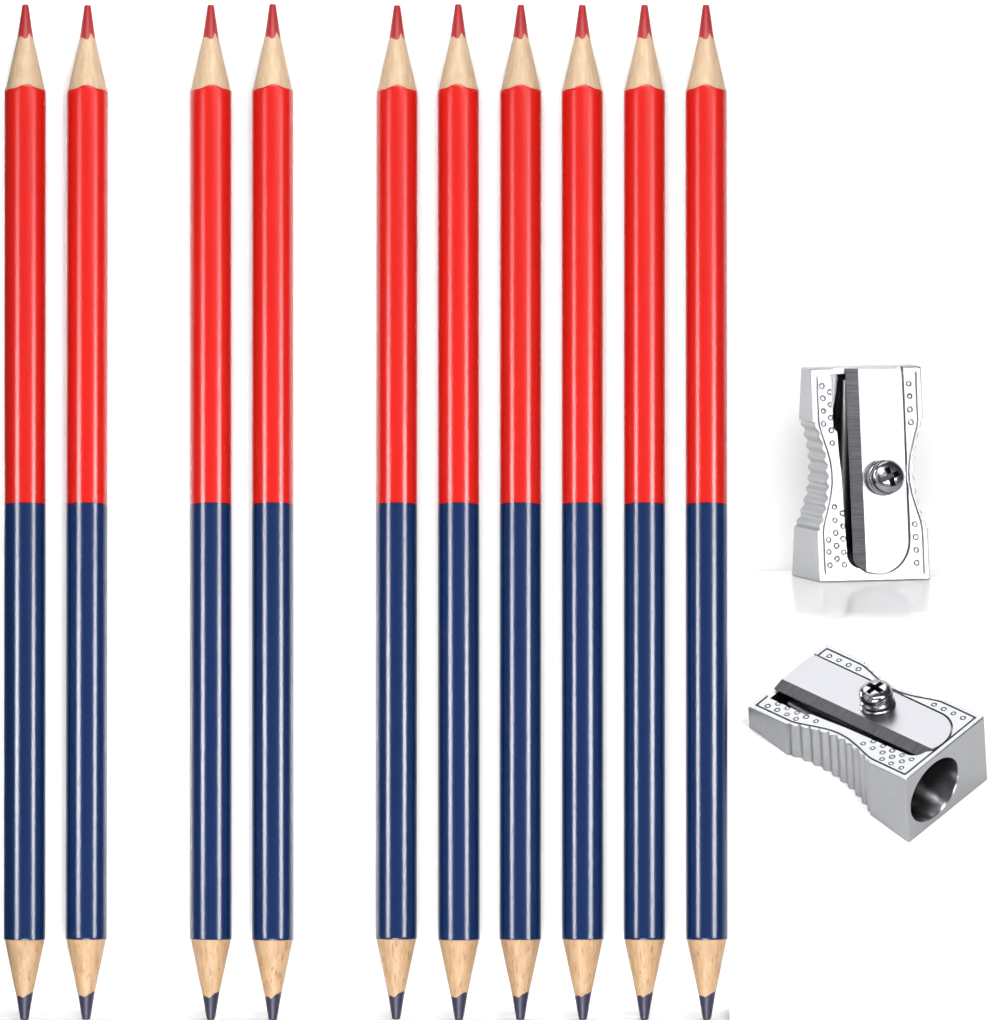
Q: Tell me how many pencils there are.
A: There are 10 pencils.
